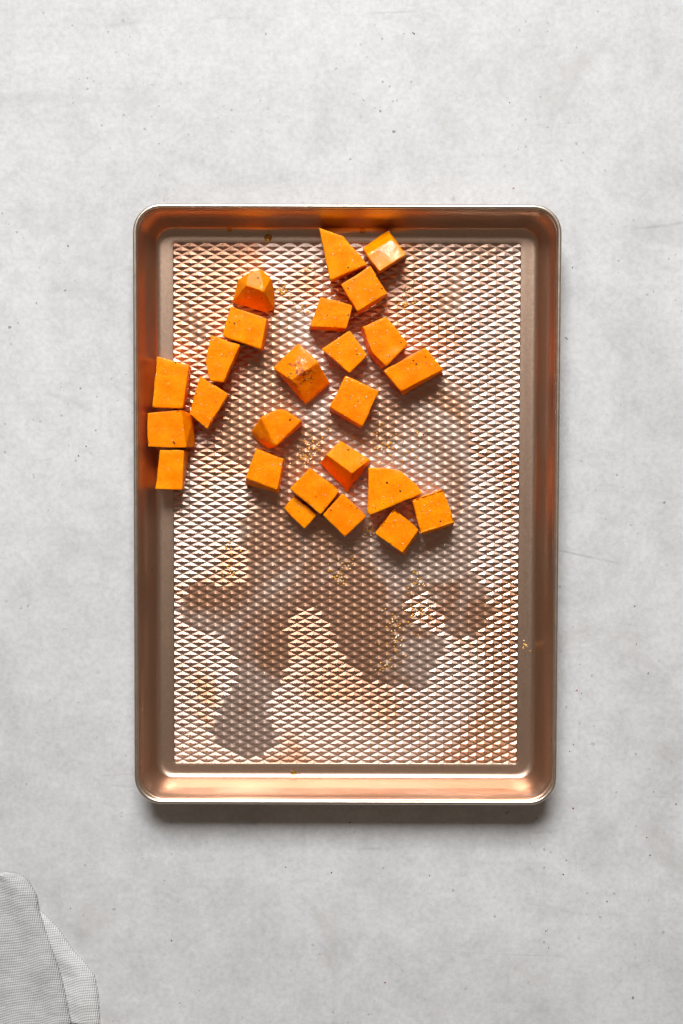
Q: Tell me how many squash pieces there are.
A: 25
